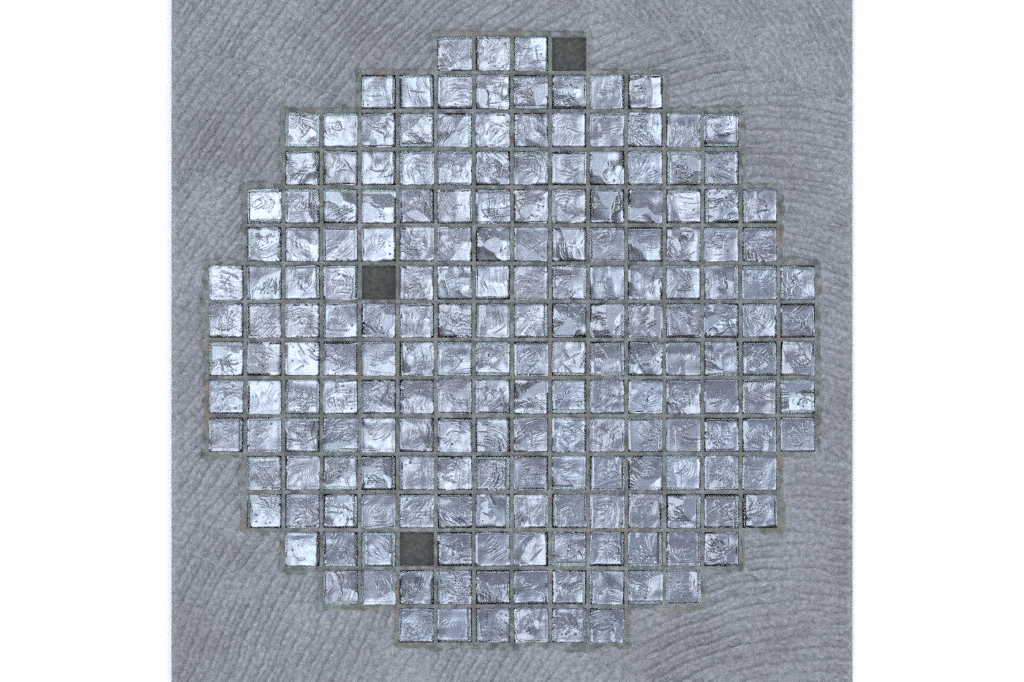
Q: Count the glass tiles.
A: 197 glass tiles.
